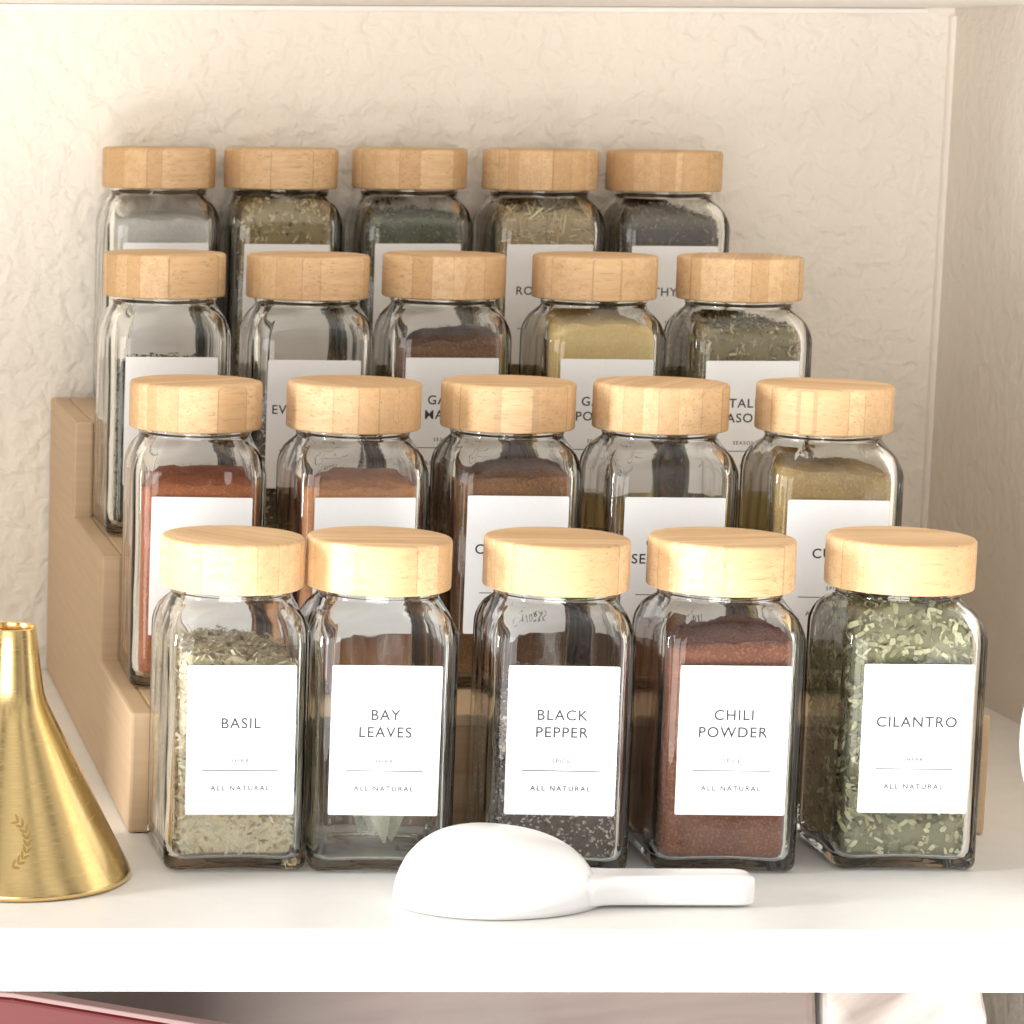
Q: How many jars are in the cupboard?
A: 20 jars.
